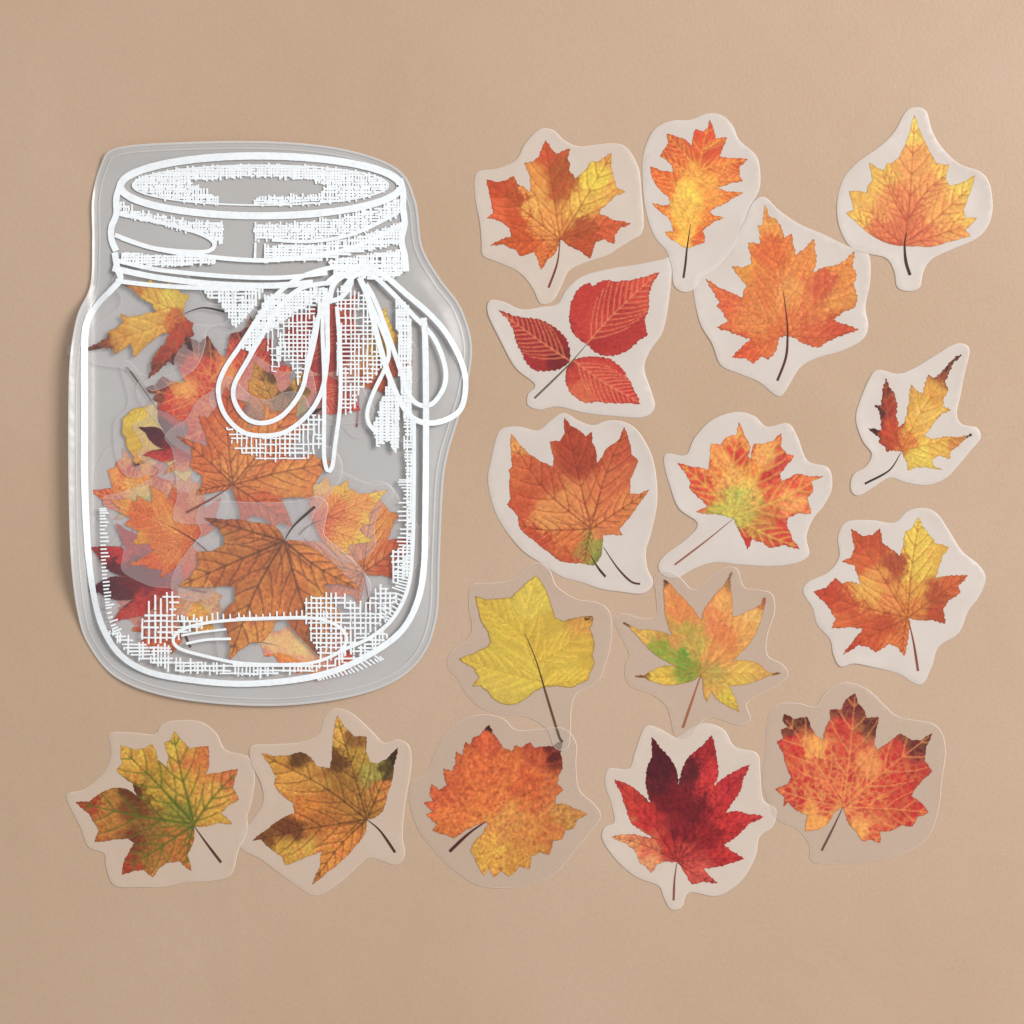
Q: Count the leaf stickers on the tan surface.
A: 32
